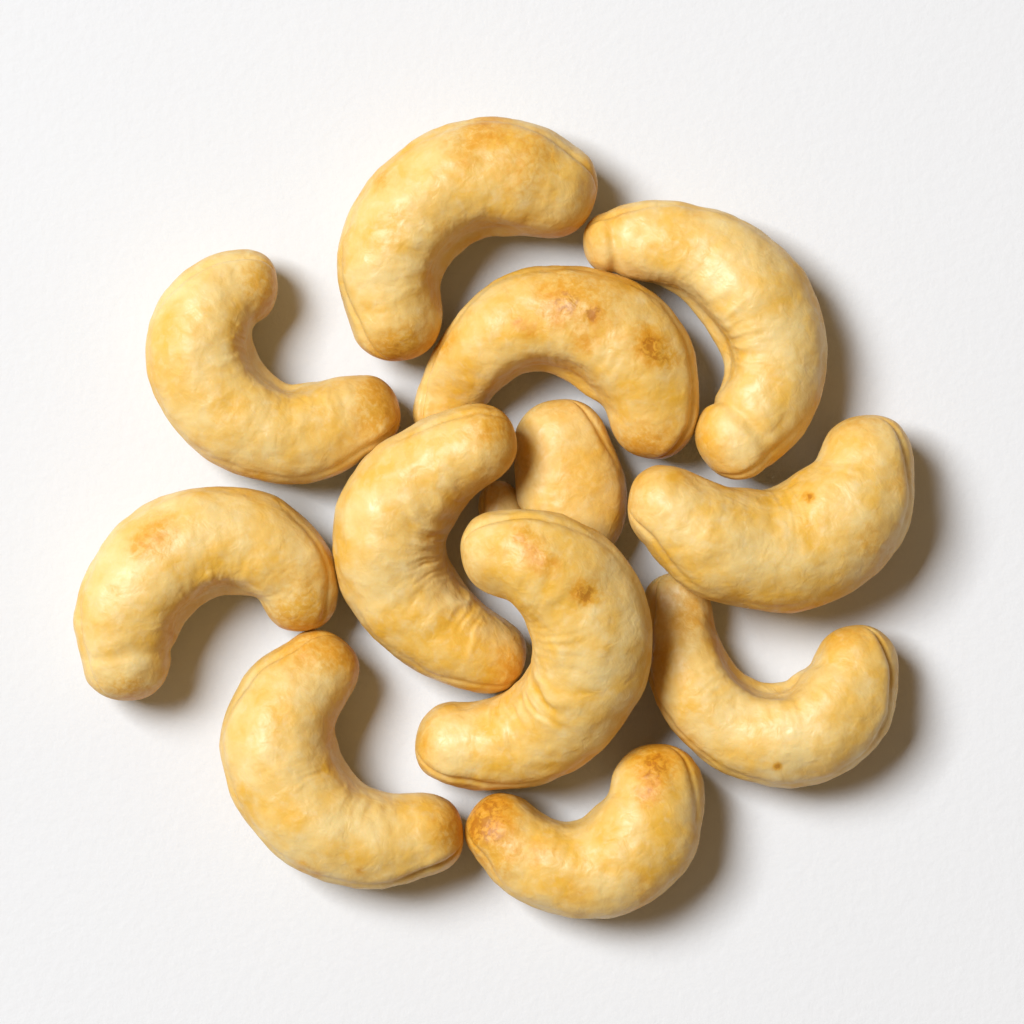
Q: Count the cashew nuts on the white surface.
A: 12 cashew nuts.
